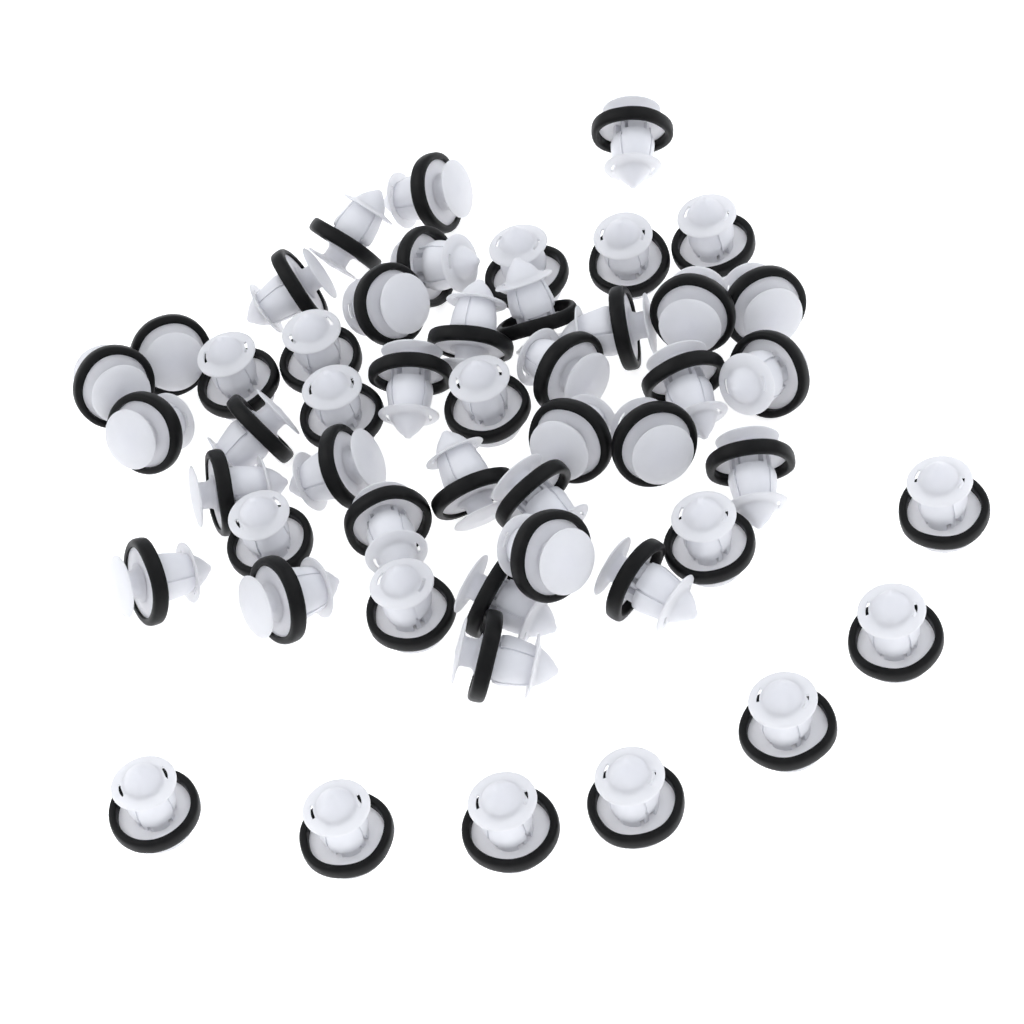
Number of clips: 50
